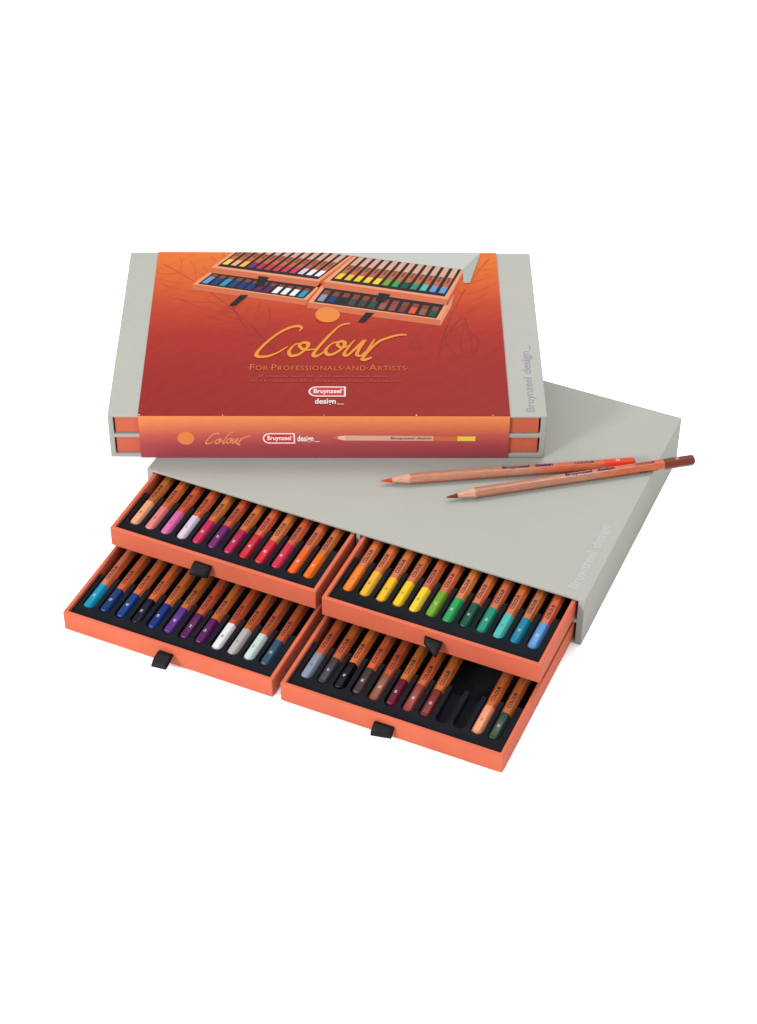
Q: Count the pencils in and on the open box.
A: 48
